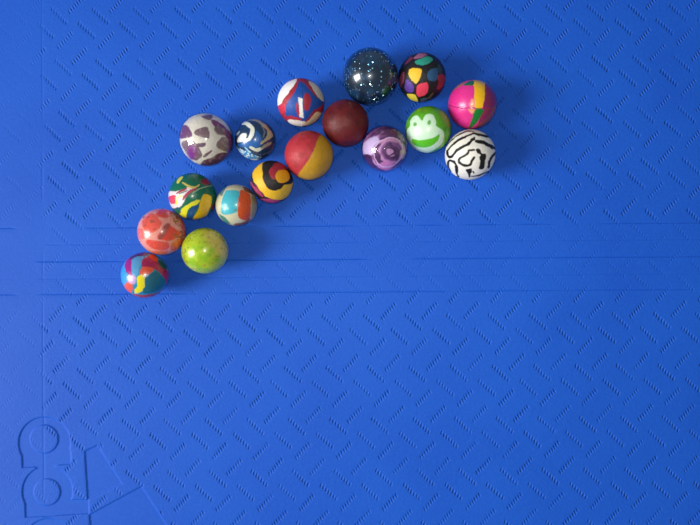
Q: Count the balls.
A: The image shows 17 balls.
